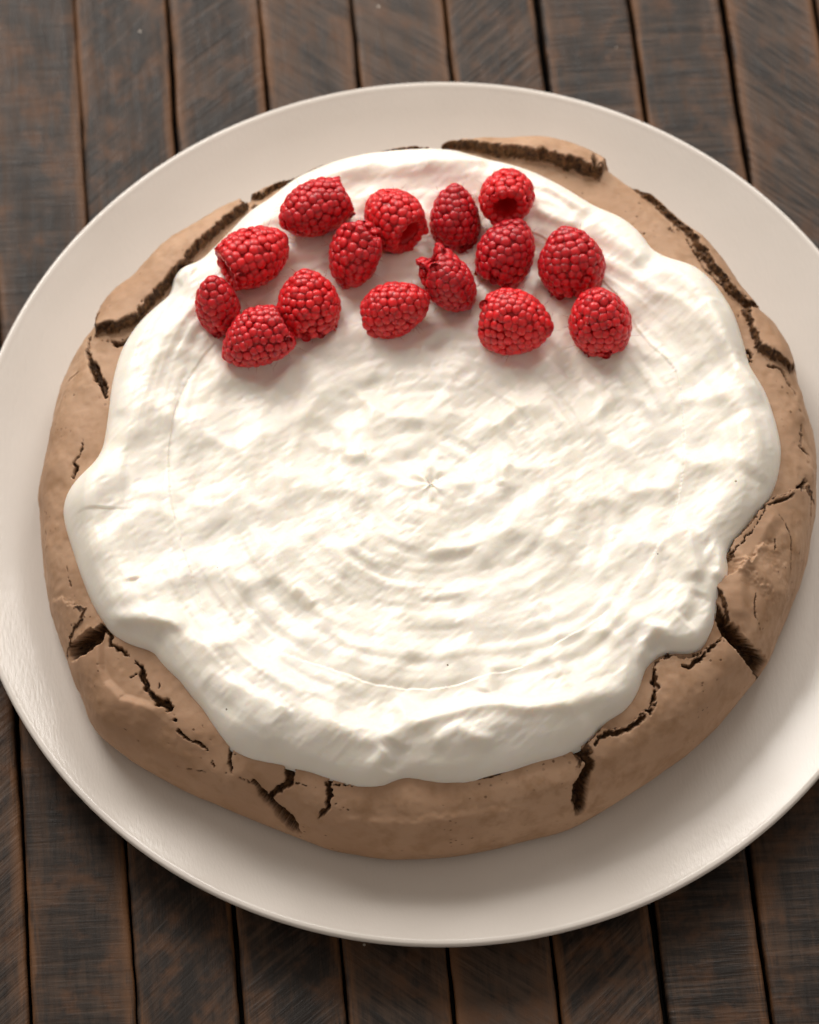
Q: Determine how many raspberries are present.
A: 15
